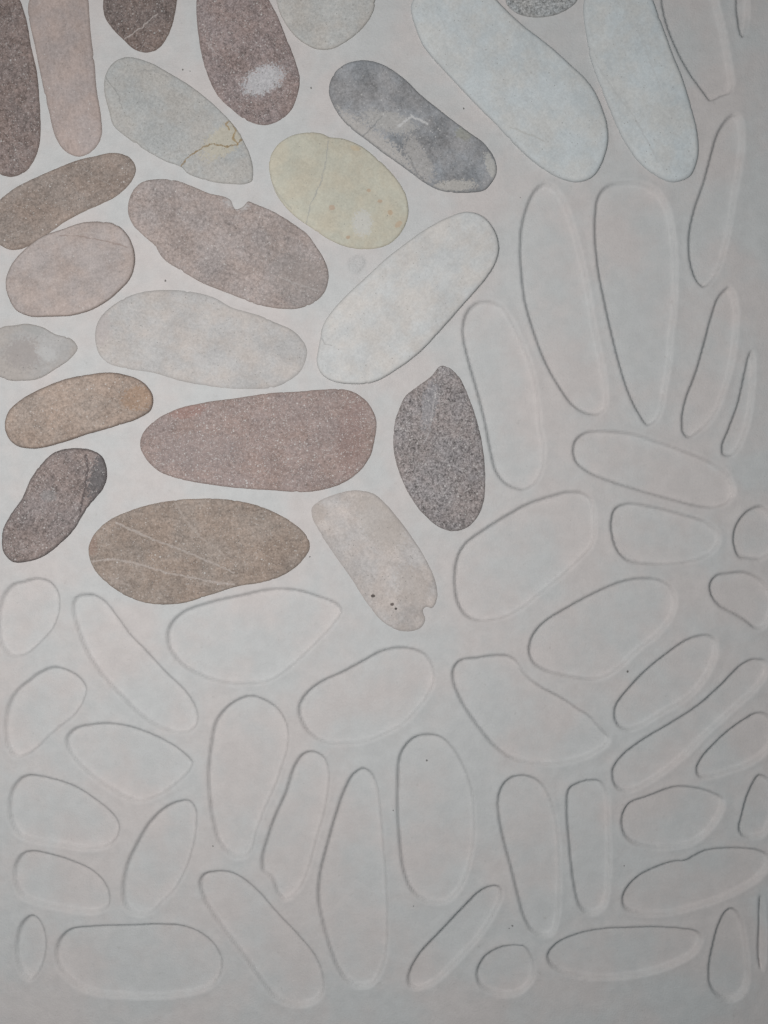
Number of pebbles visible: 23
